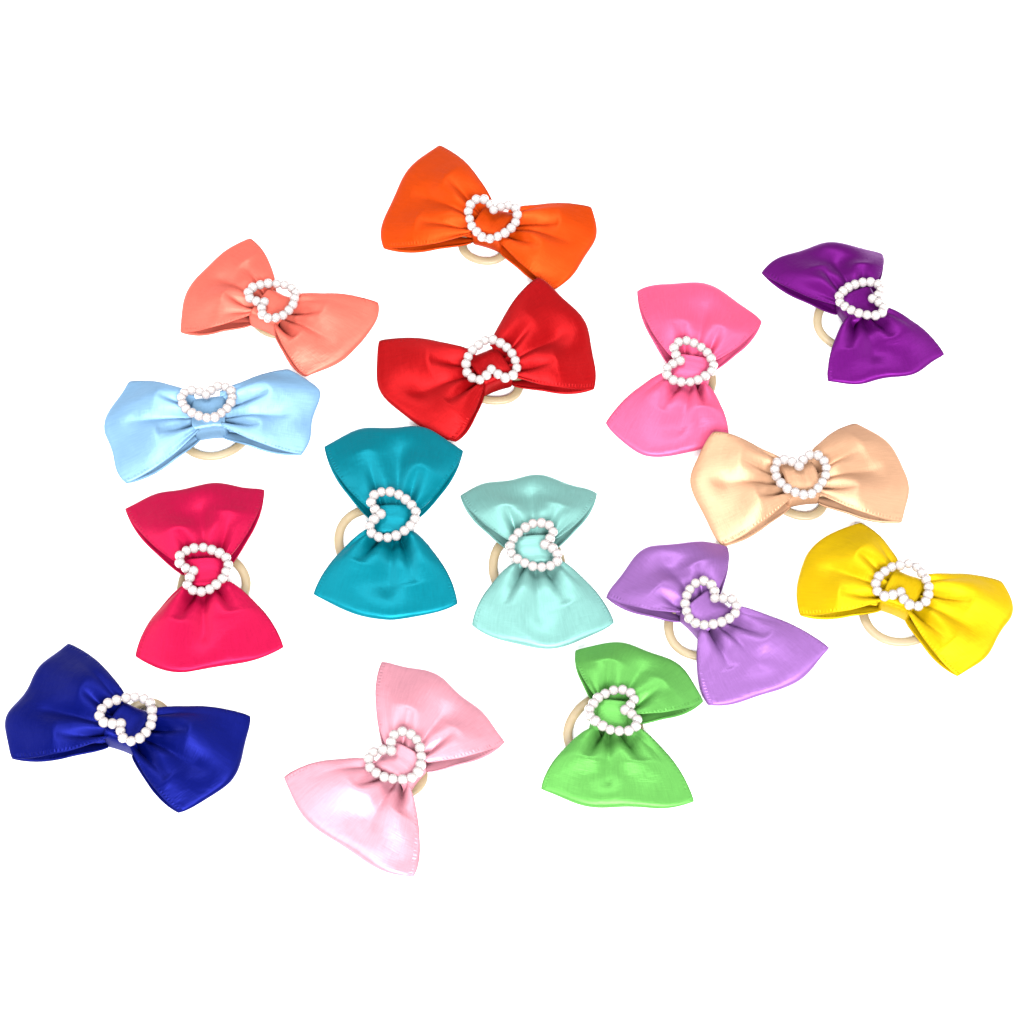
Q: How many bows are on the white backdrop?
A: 15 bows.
